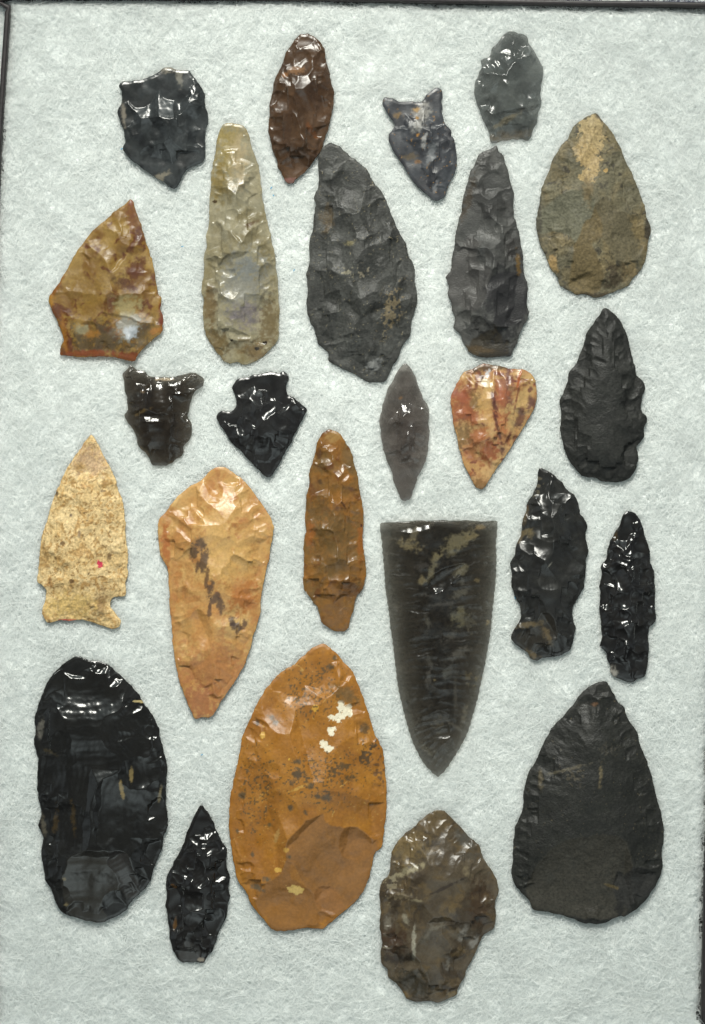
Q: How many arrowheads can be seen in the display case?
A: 25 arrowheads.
